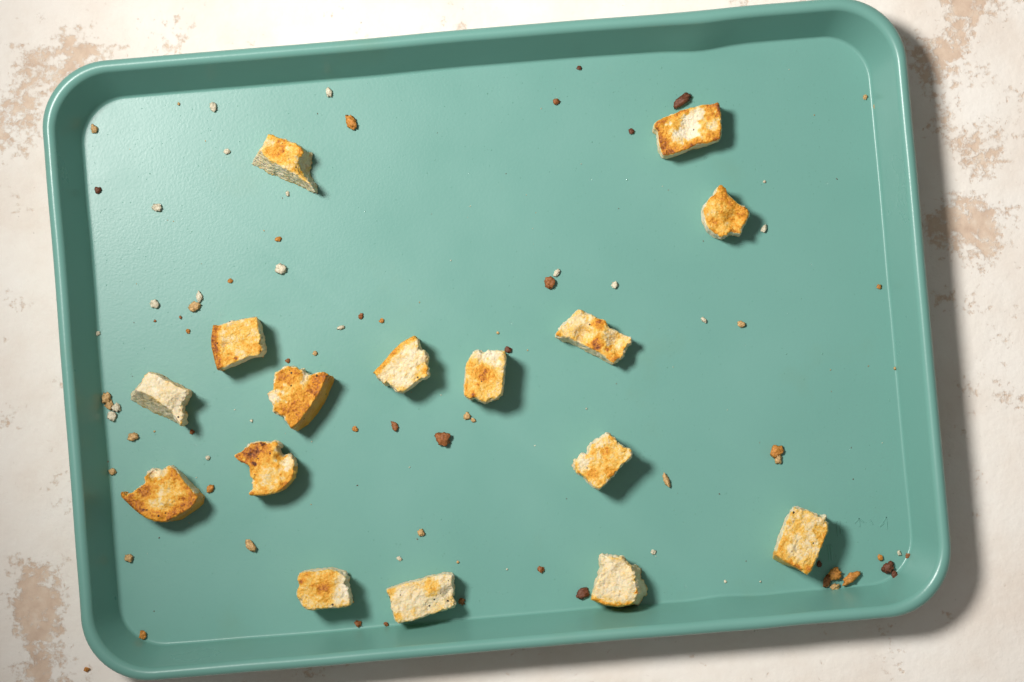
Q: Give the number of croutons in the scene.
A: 16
